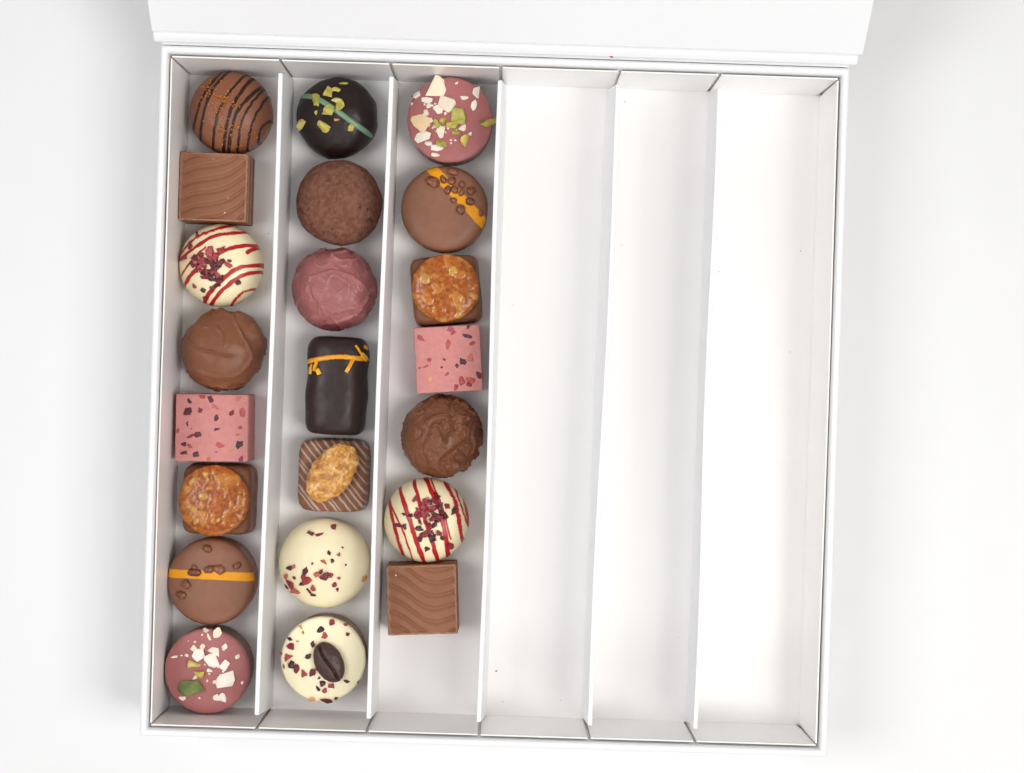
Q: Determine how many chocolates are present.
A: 22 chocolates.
